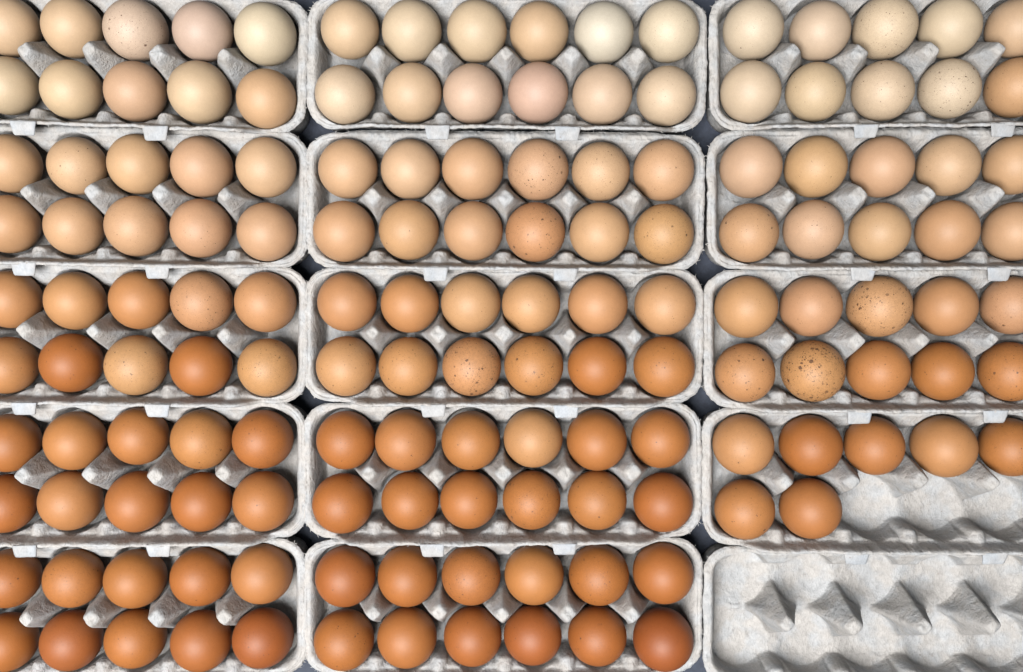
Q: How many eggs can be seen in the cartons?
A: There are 147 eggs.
